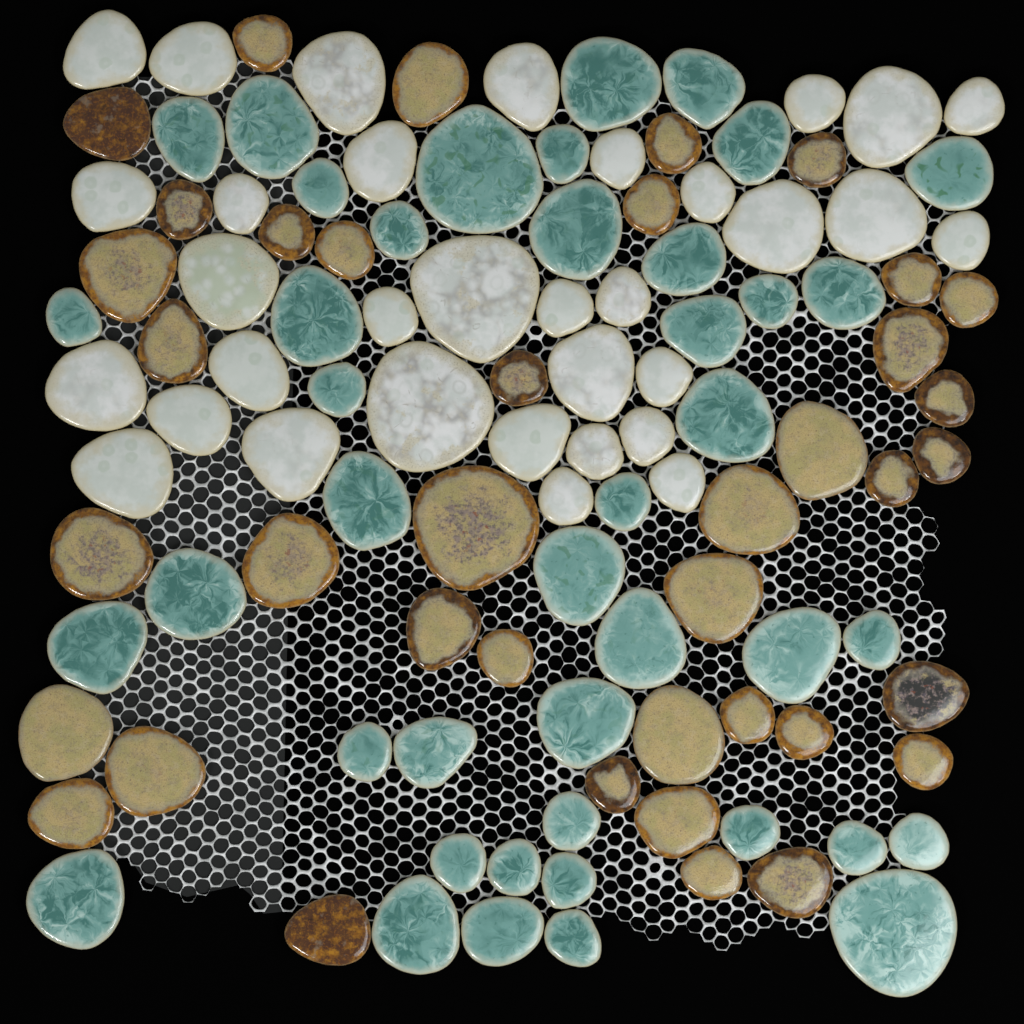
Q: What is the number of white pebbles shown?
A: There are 33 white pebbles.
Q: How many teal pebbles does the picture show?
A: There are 42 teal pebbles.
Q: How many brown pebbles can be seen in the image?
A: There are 39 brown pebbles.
